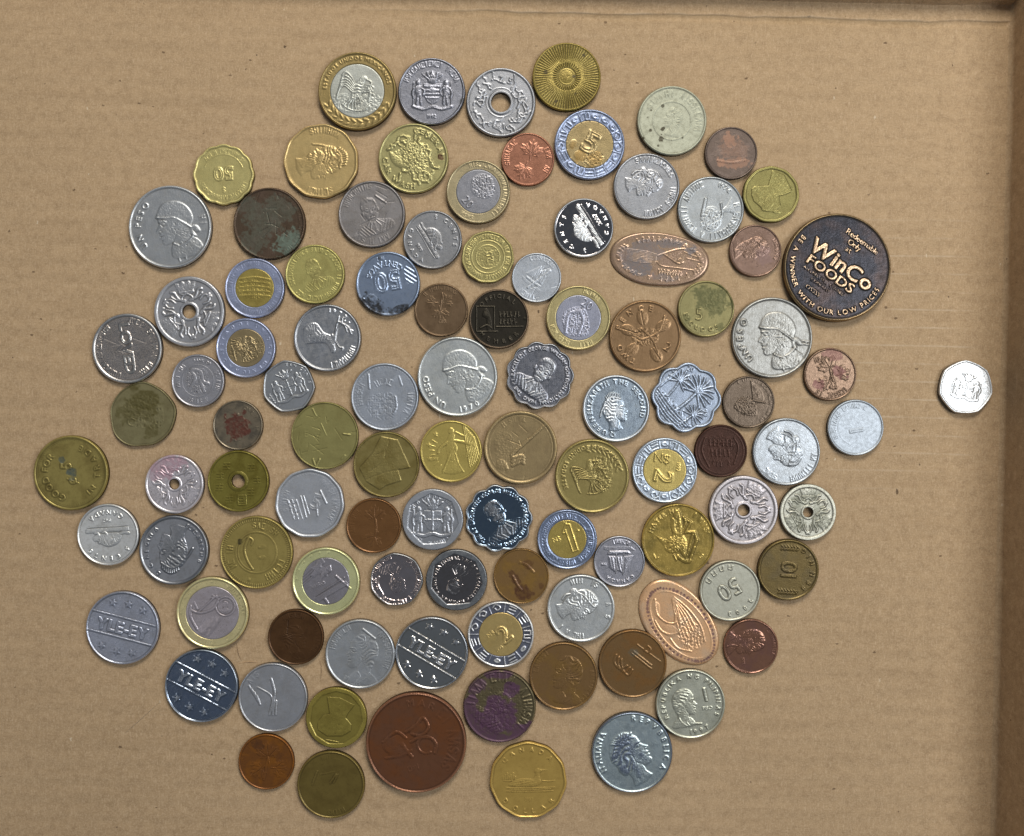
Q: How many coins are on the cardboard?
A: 101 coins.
